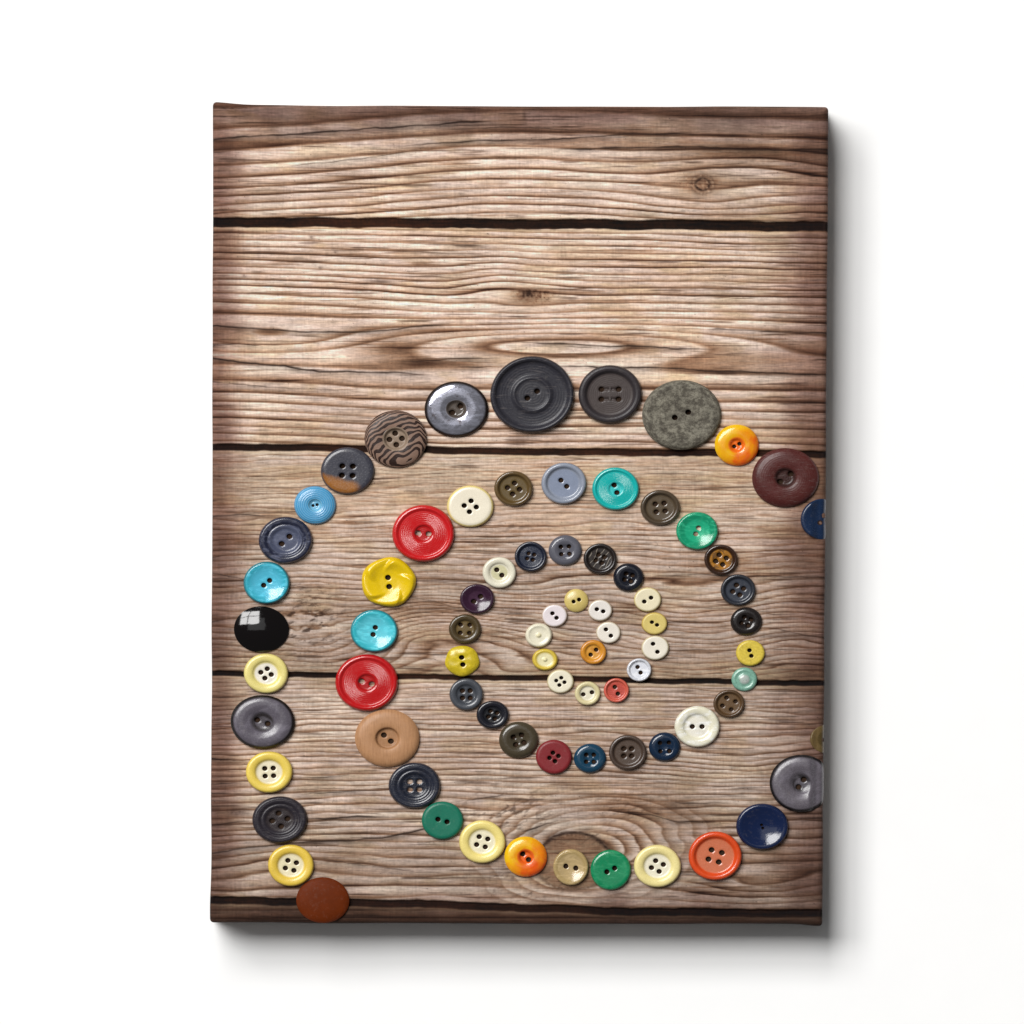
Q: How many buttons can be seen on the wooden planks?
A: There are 77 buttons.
